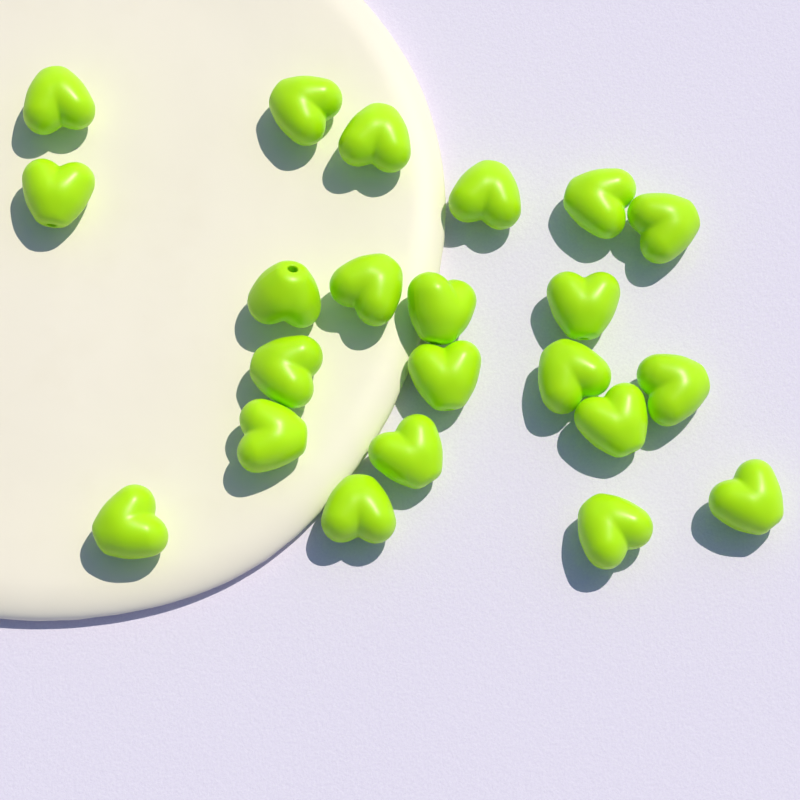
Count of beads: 22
